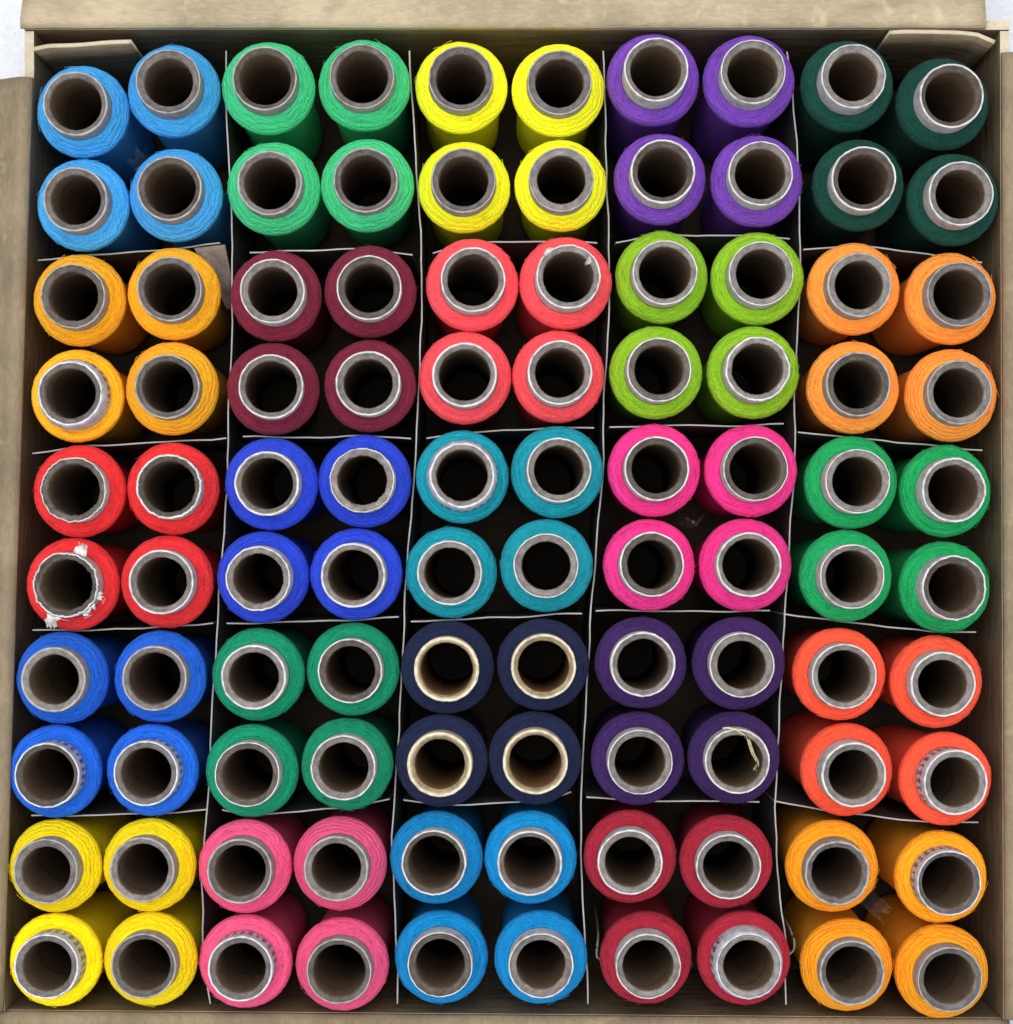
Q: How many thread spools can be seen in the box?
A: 100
